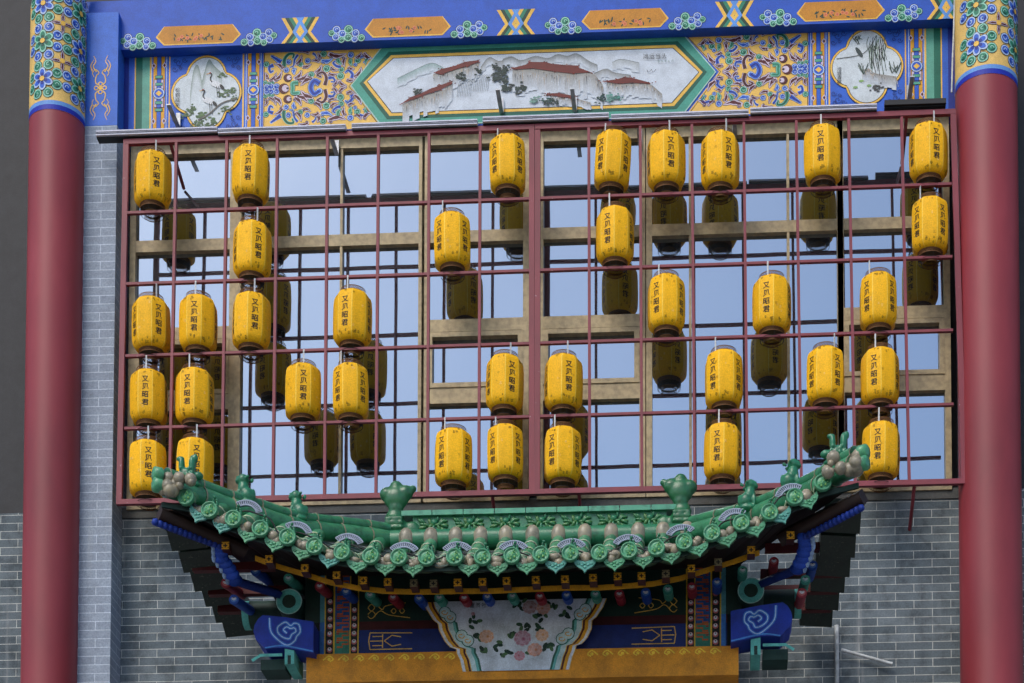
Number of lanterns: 35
